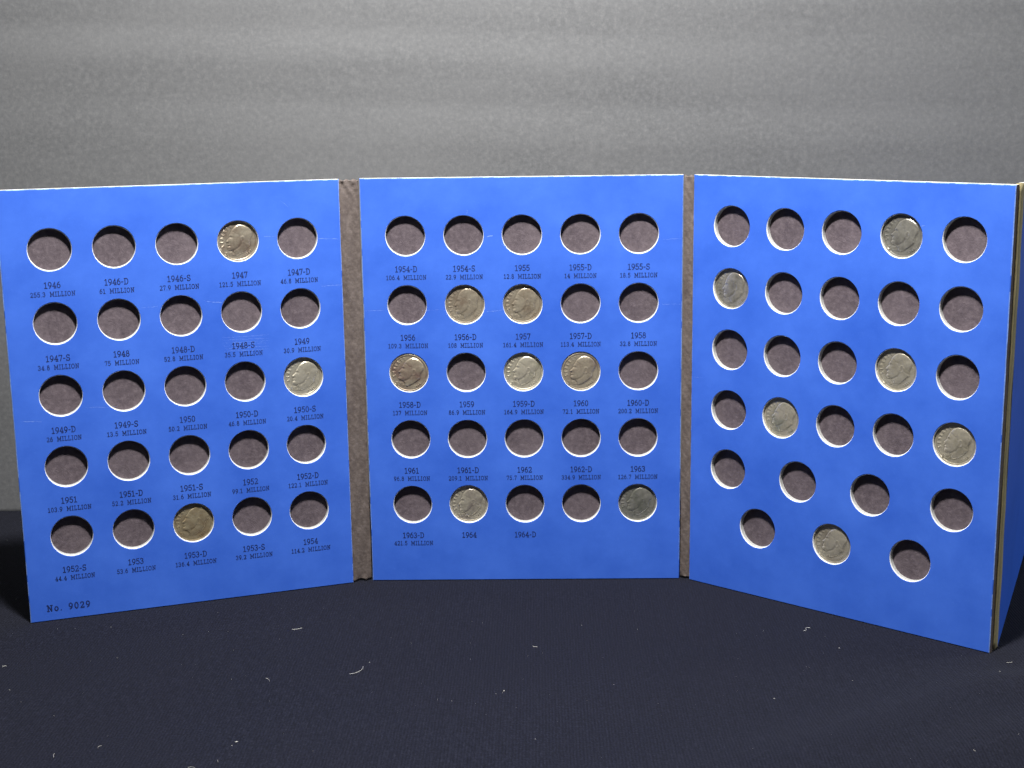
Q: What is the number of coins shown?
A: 16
